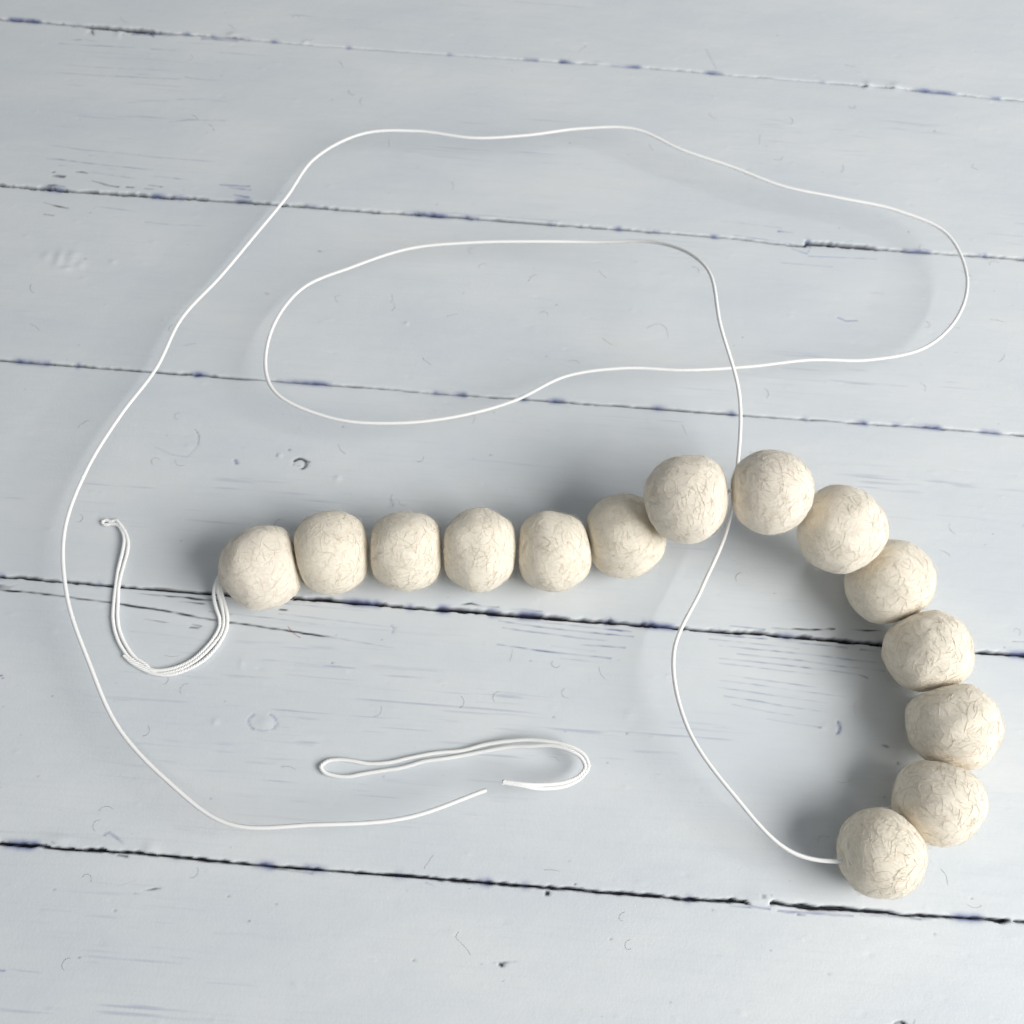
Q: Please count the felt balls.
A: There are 14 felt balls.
